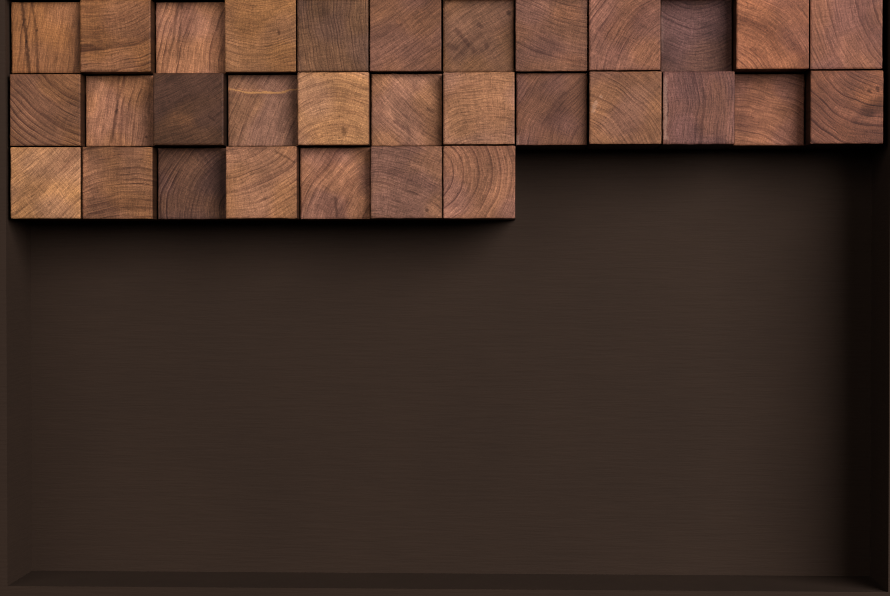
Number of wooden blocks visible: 31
